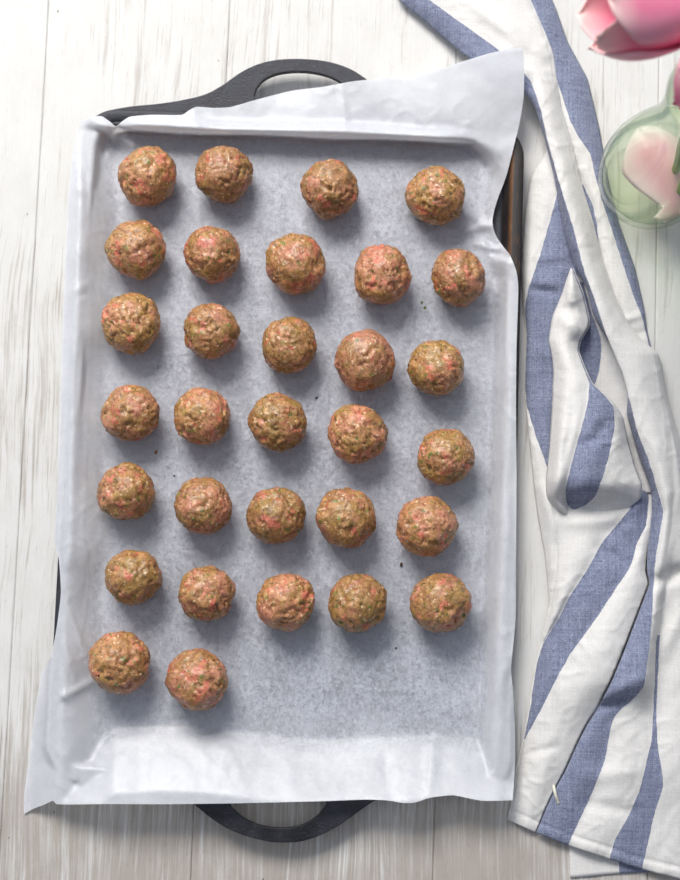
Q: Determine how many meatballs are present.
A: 31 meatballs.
